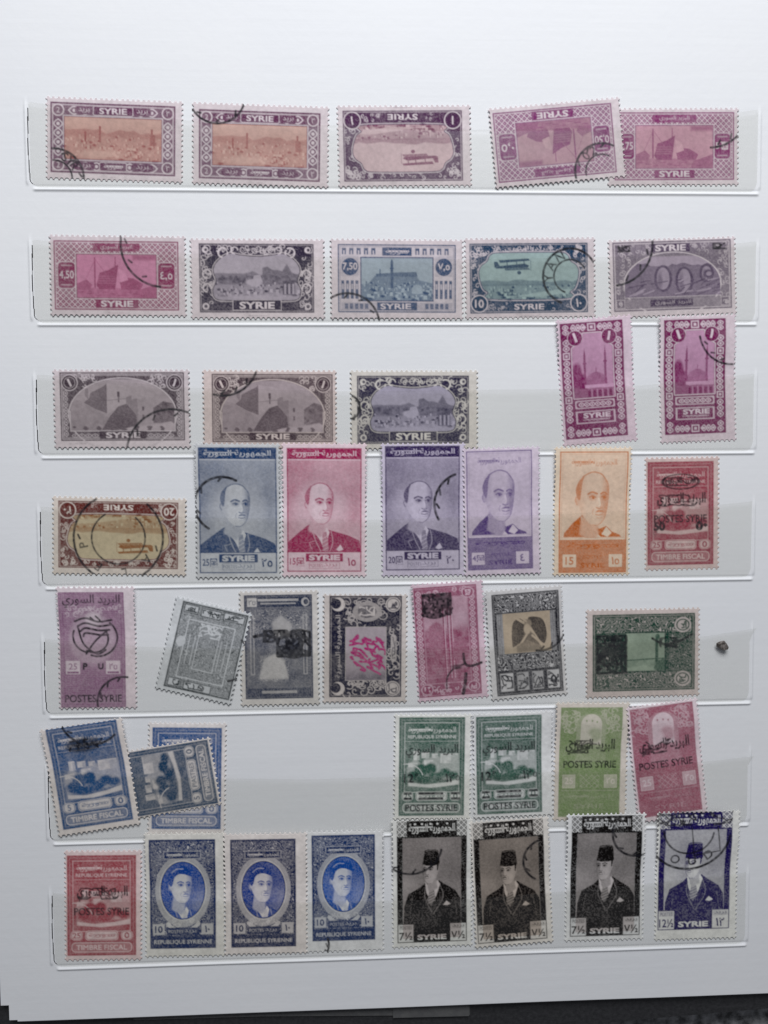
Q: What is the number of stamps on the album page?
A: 44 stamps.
